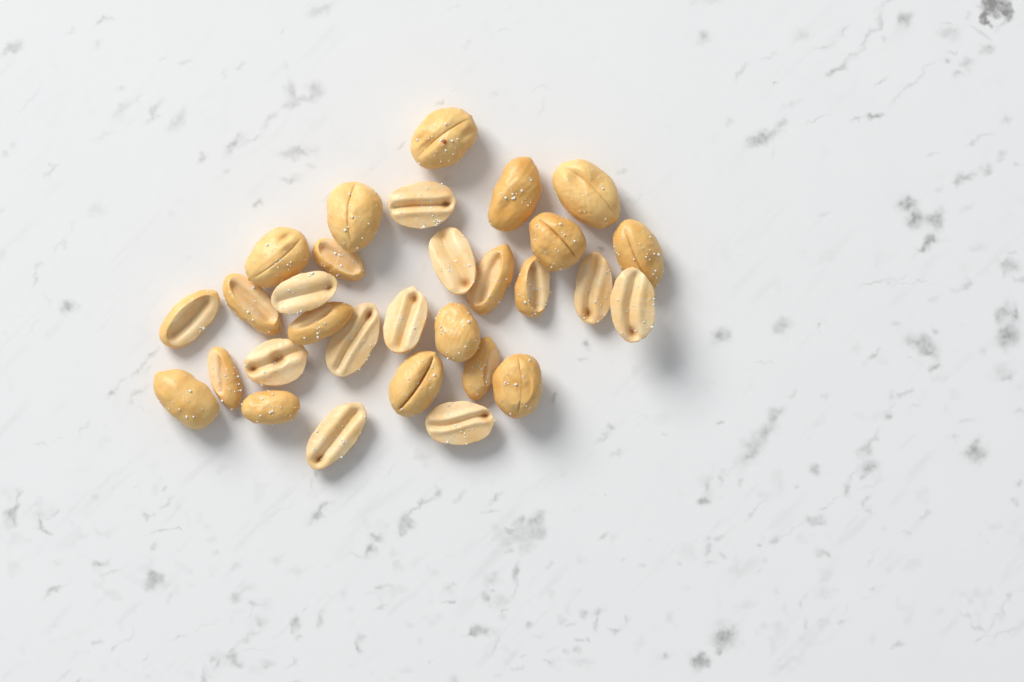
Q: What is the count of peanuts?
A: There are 30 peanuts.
